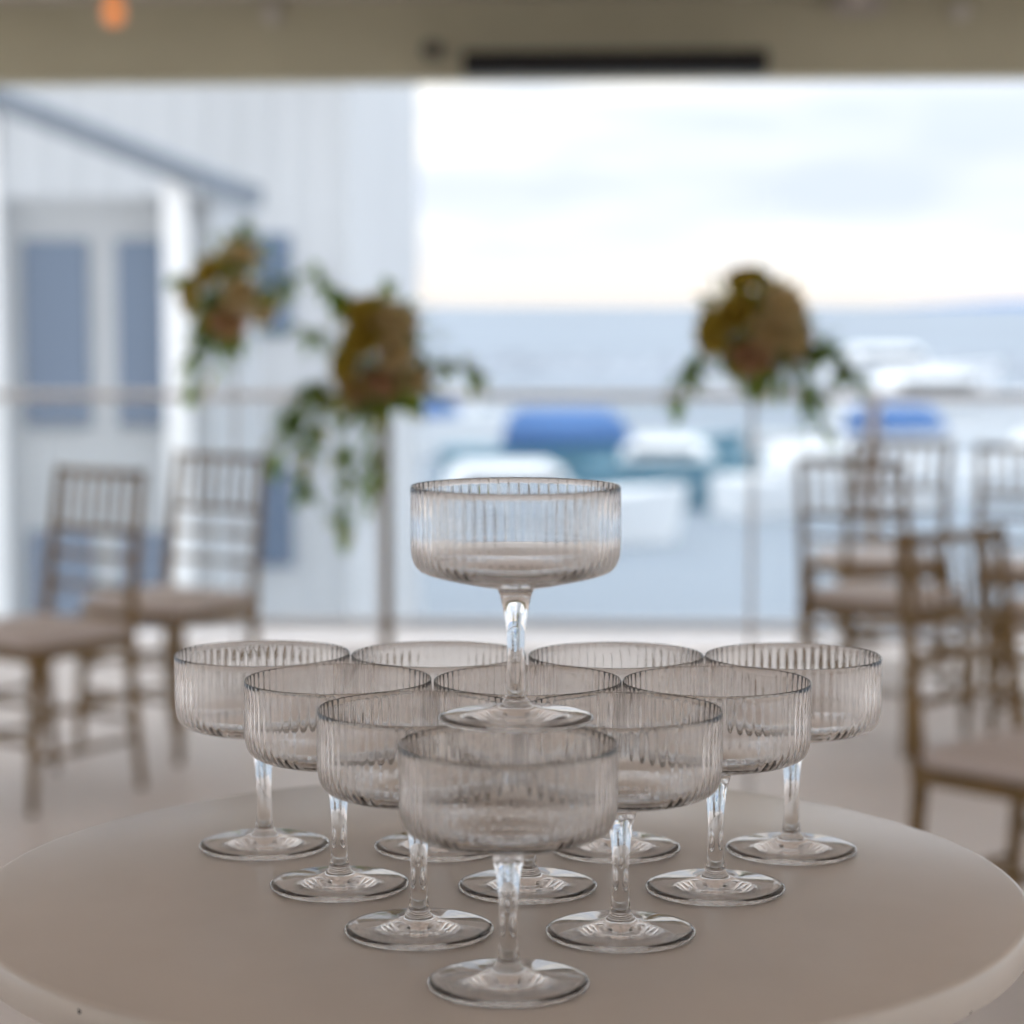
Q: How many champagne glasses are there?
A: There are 11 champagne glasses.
